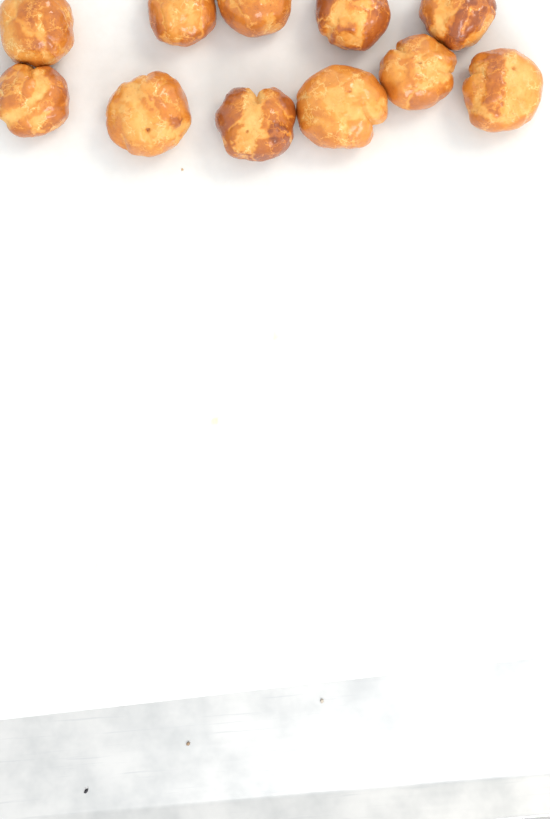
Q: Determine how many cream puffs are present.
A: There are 11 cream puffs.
